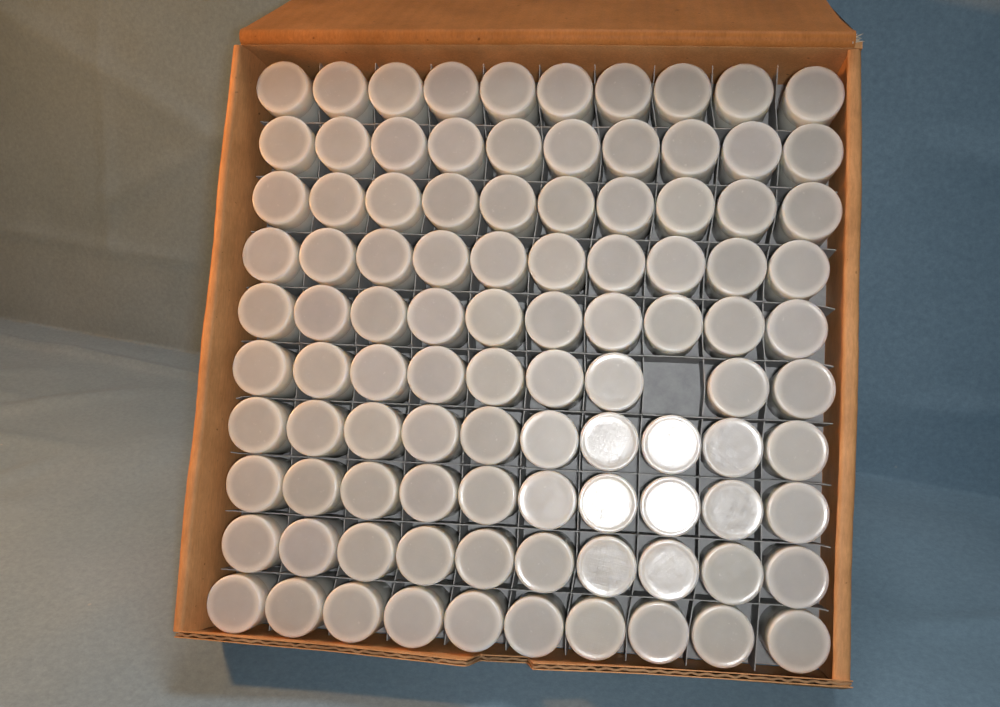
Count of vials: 99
